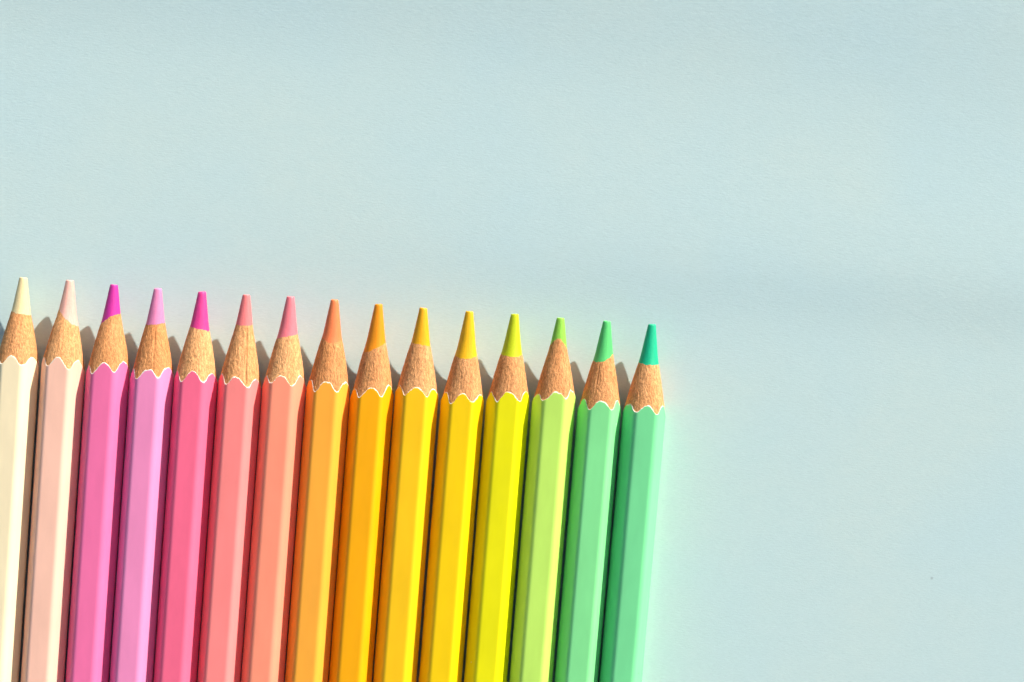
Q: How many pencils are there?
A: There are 15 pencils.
